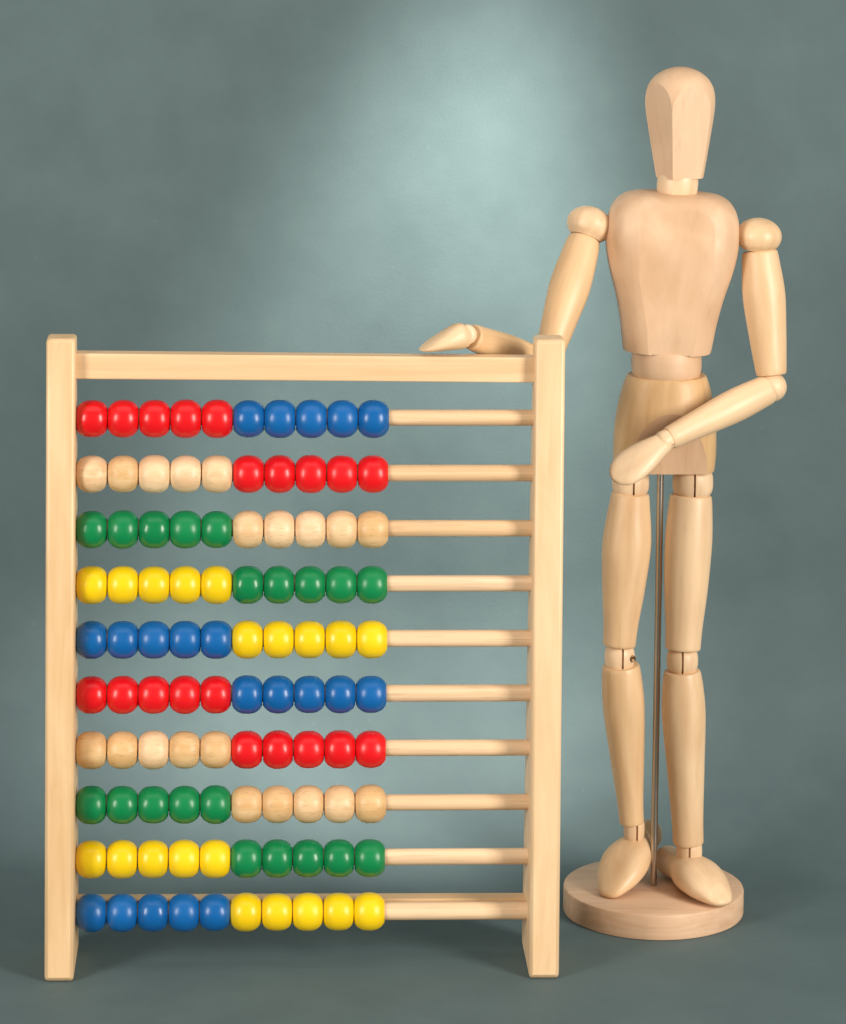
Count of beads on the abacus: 100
